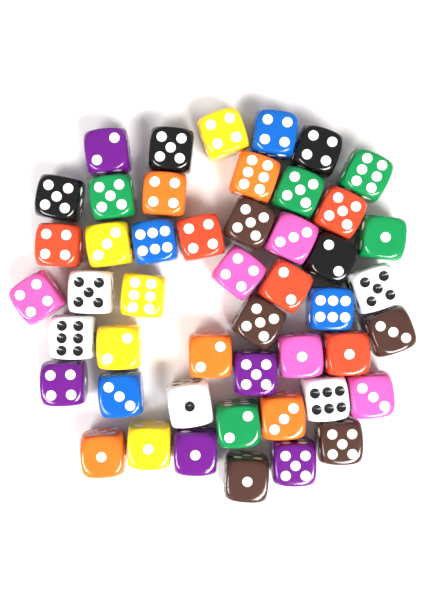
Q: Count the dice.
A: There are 48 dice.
